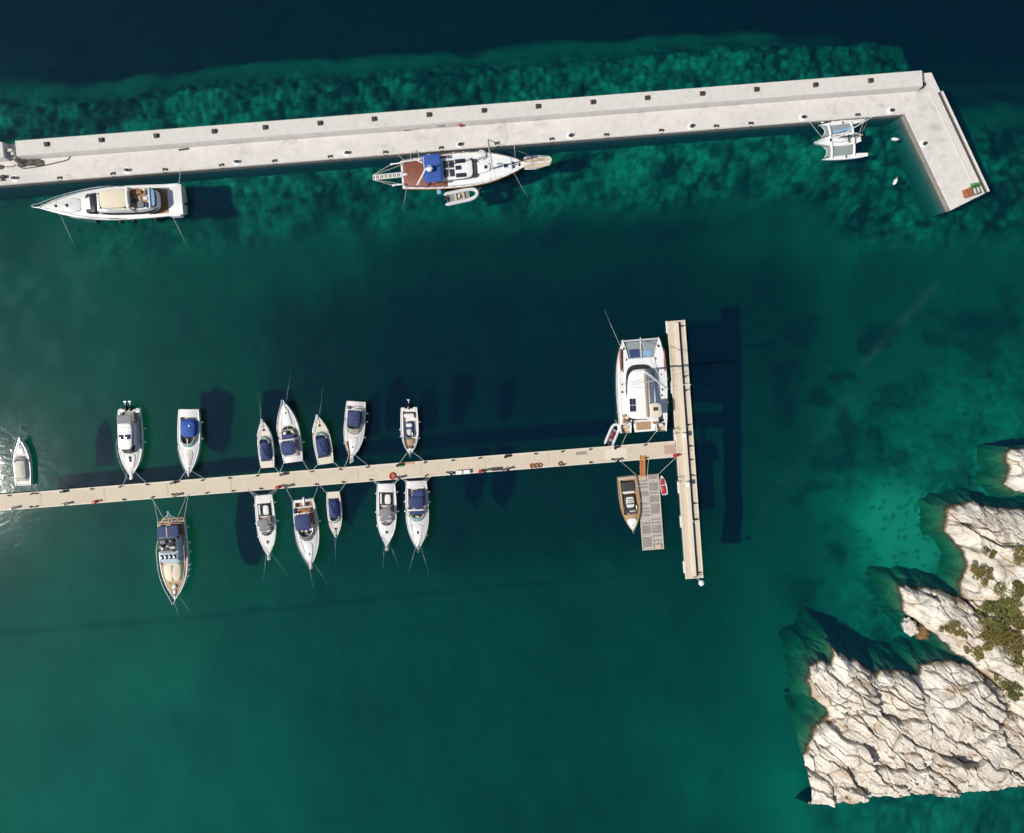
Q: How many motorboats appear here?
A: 16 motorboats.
